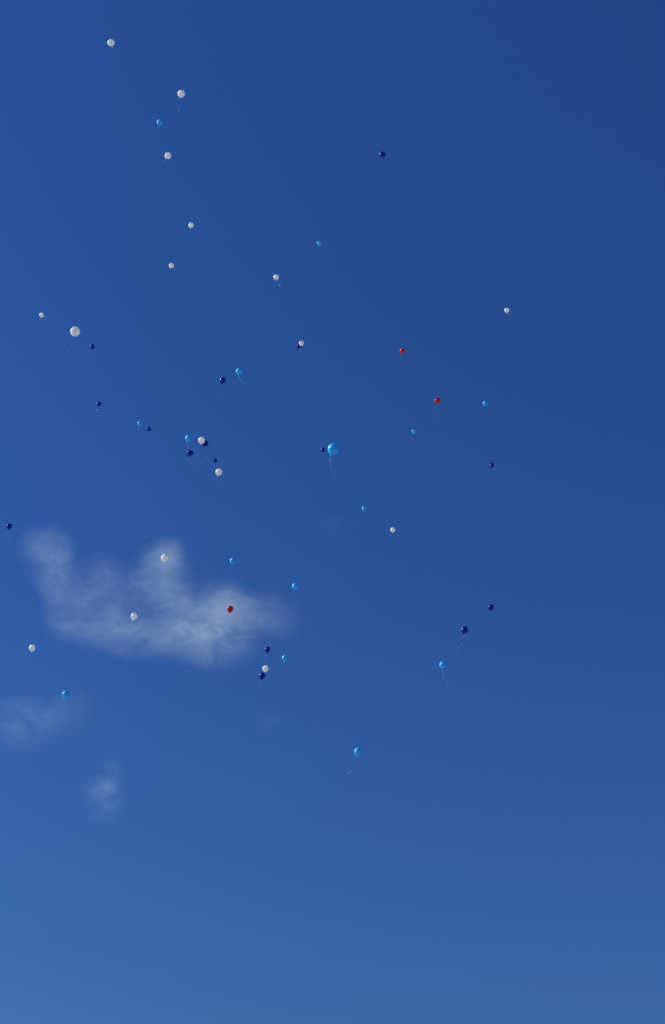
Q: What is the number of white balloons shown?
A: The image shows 17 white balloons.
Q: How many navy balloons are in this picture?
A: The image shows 16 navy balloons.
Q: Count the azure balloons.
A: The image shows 15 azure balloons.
